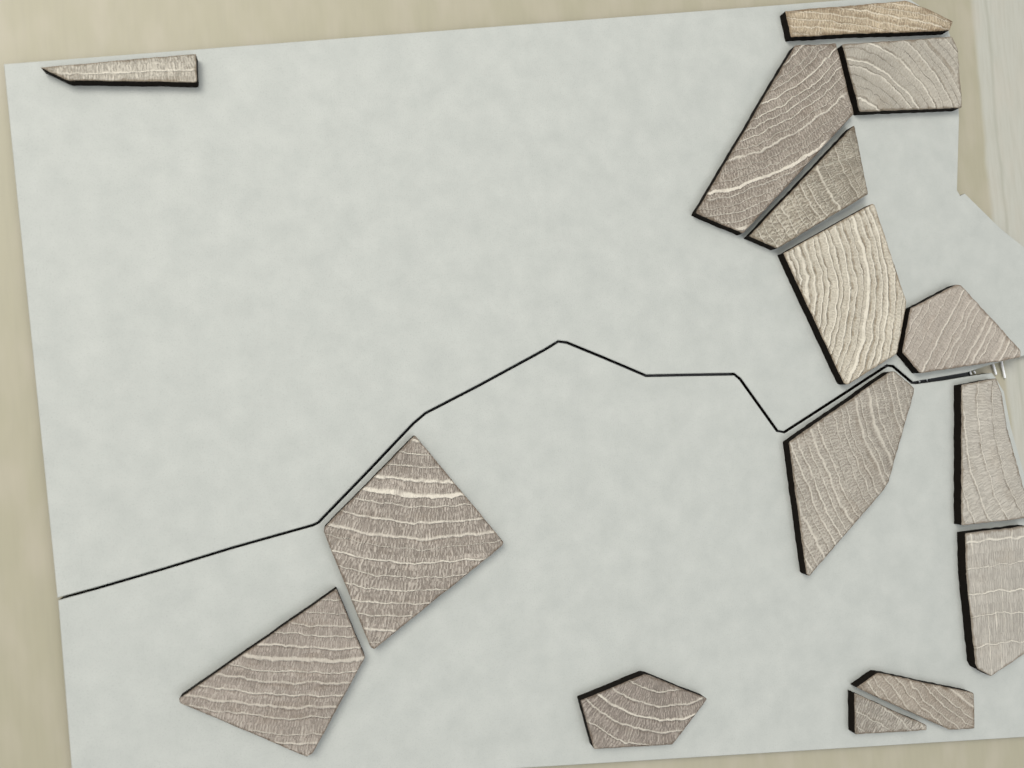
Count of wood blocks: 15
